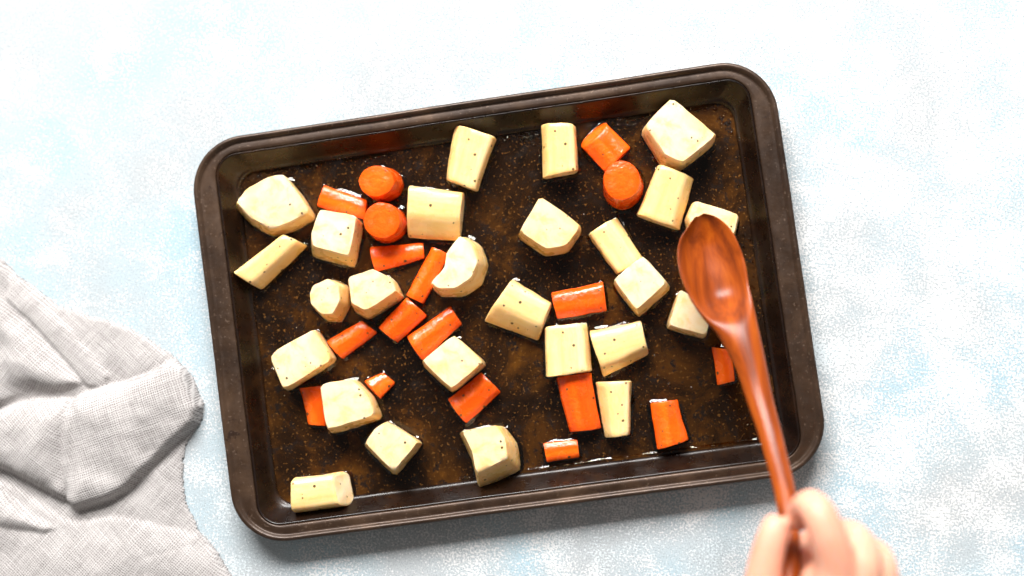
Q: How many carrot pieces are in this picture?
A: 18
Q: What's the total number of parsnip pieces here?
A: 26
